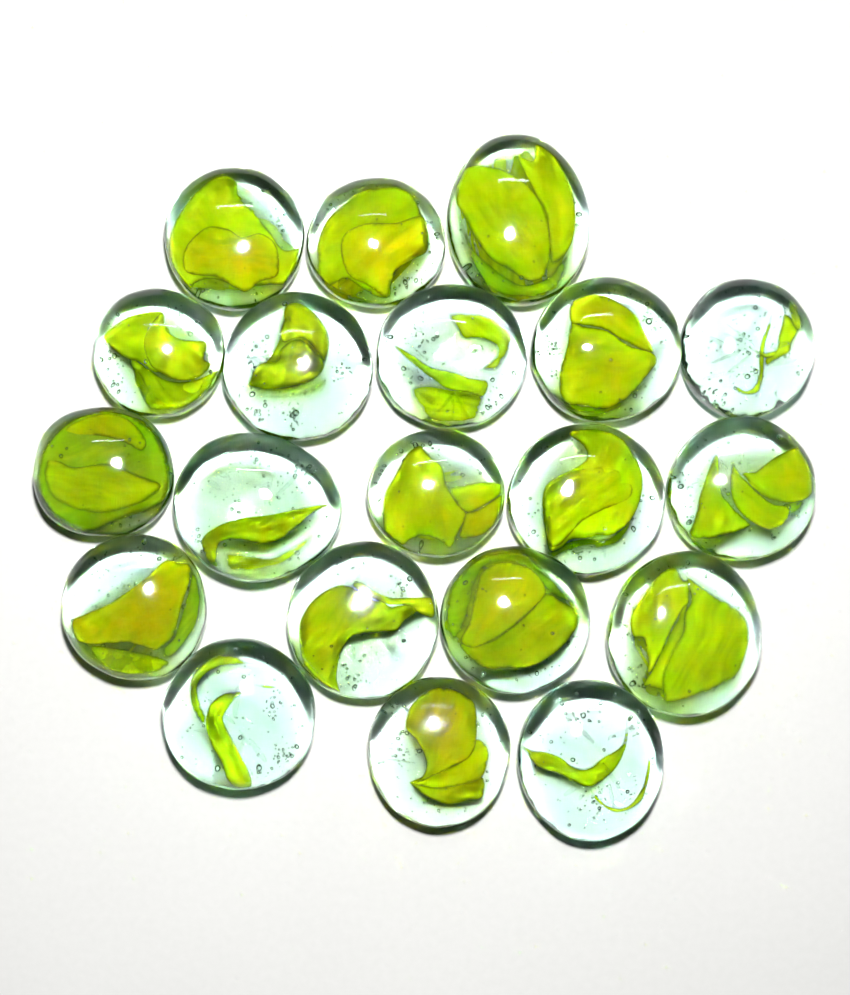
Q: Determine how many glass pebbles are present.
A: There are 20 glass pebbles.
